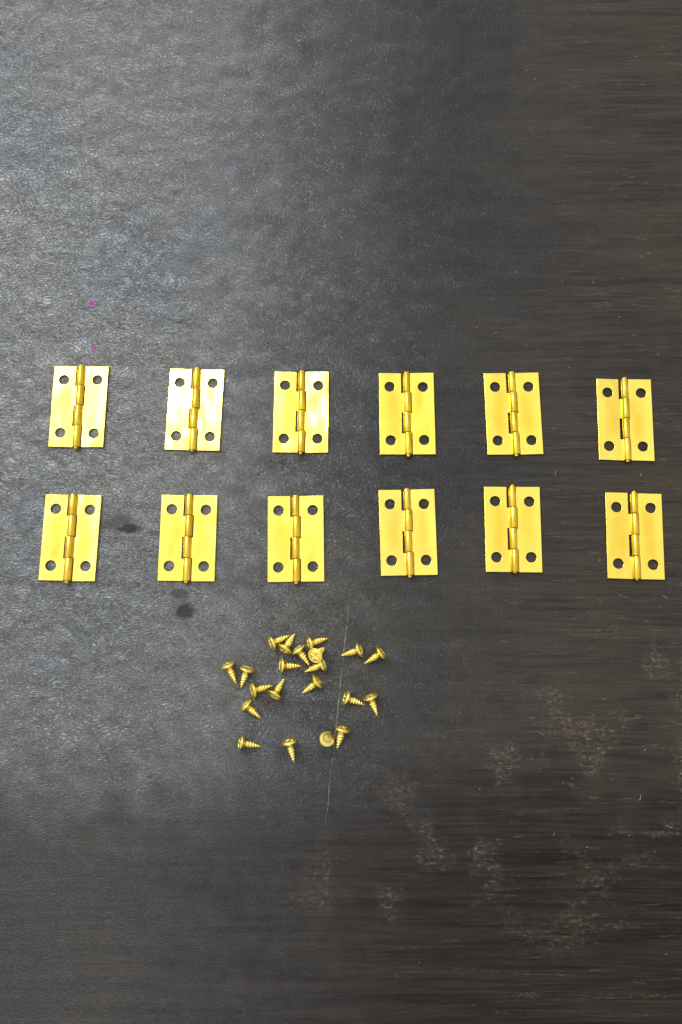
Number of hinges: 12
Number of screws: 21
